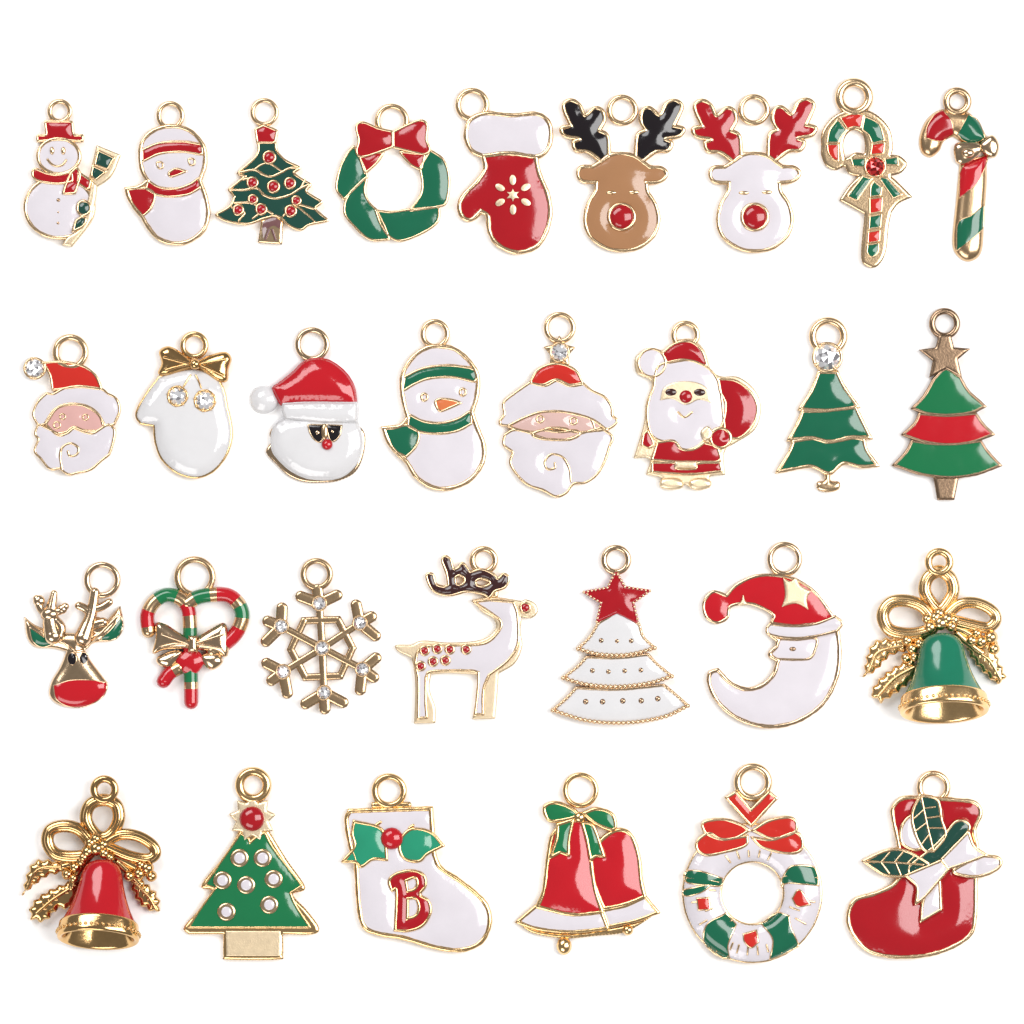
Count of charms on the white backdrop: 30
